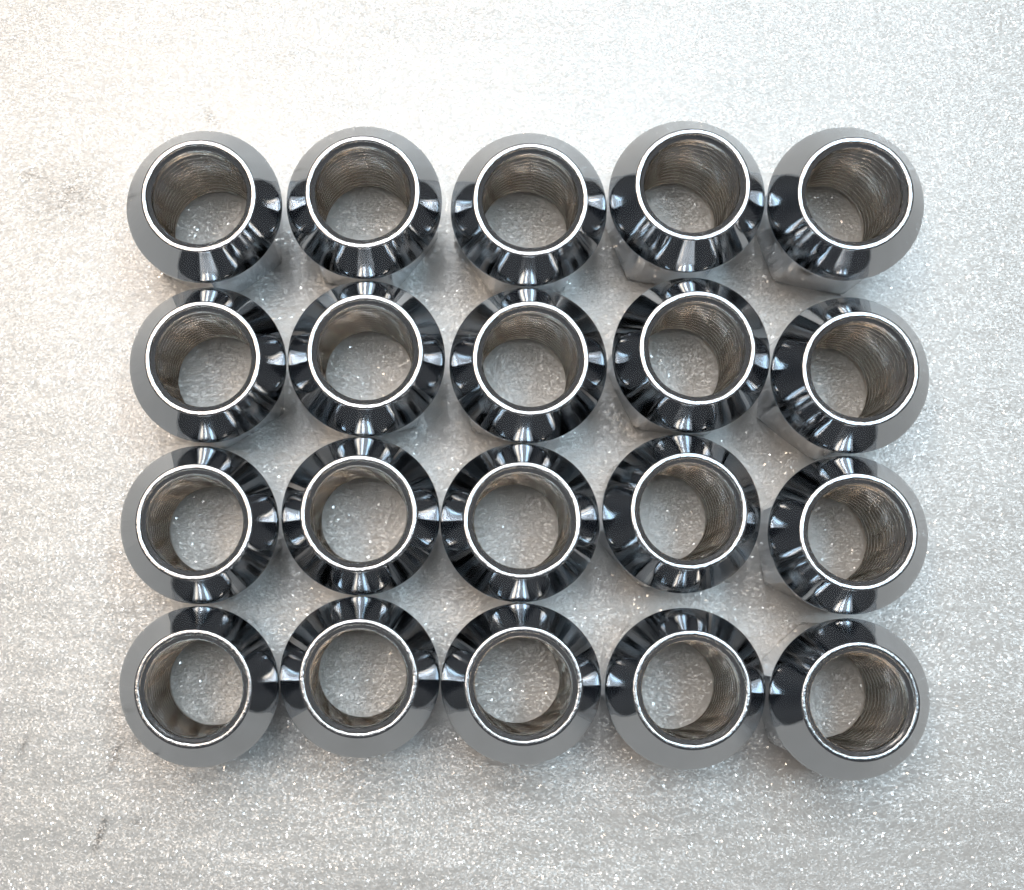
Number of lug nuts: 20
